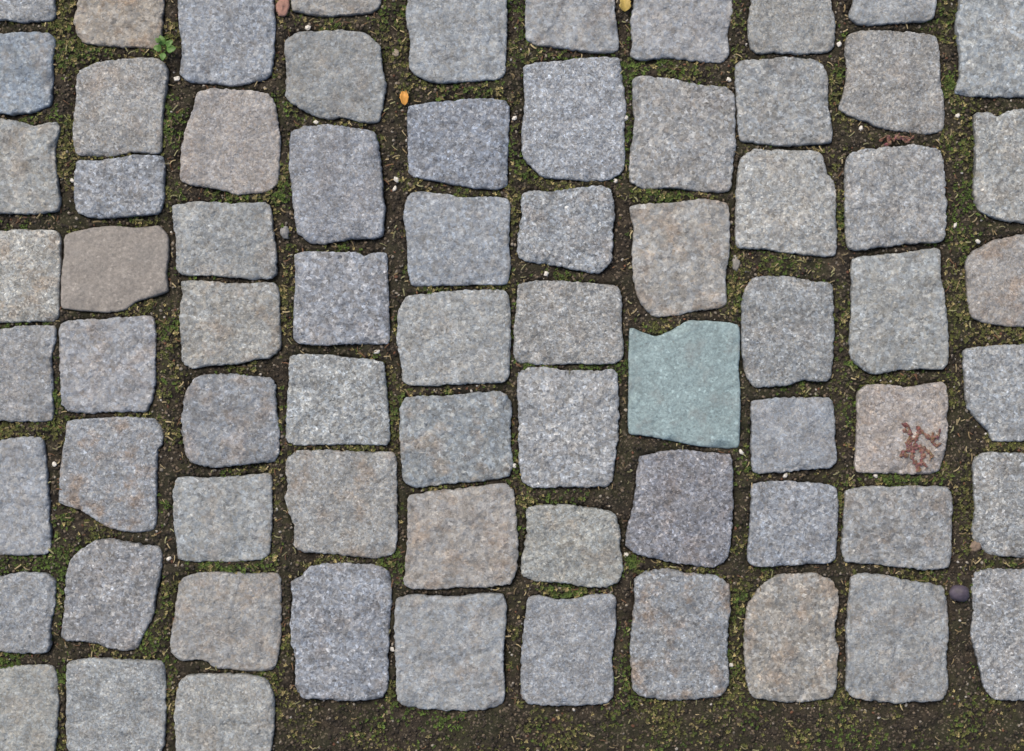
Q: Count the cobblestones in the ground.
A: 71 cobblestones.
